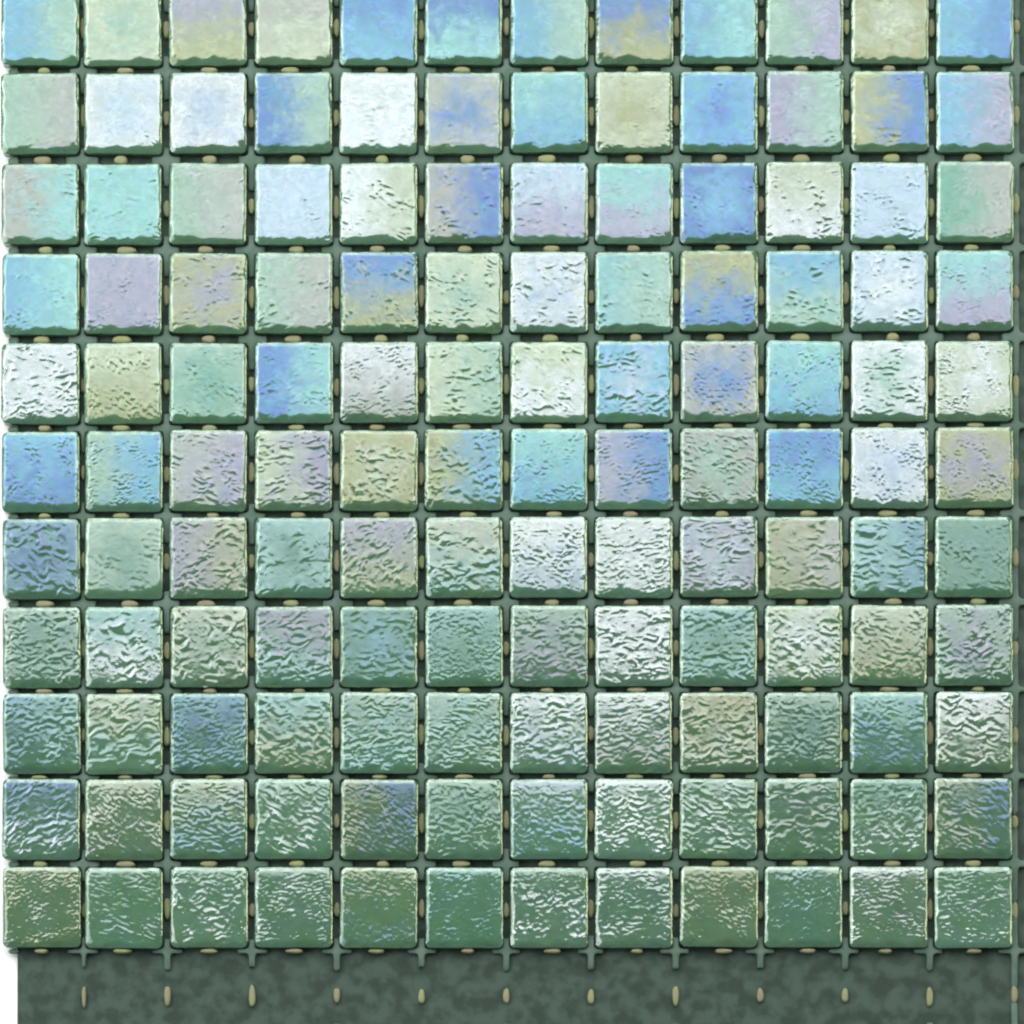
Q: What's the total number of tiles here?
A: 132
